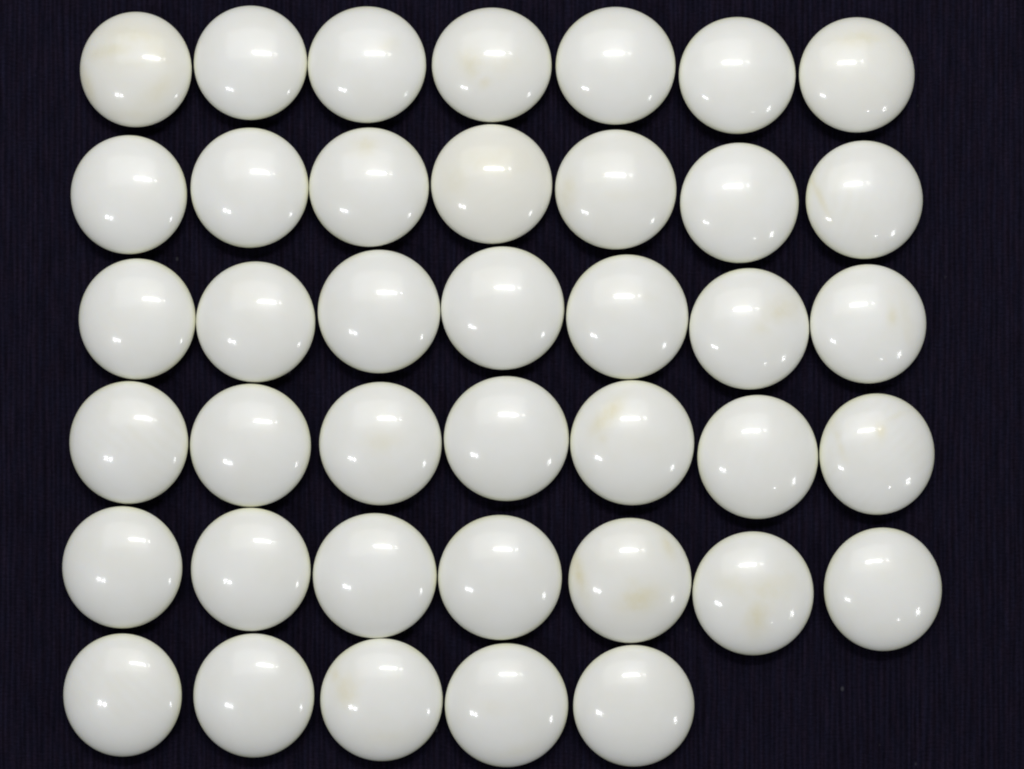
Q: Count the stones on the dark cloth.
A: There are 40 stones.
